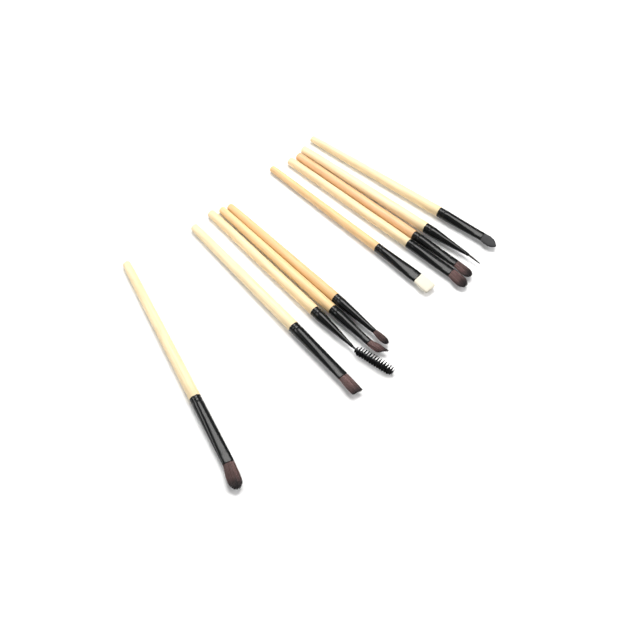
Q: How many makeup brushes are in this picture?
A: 10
